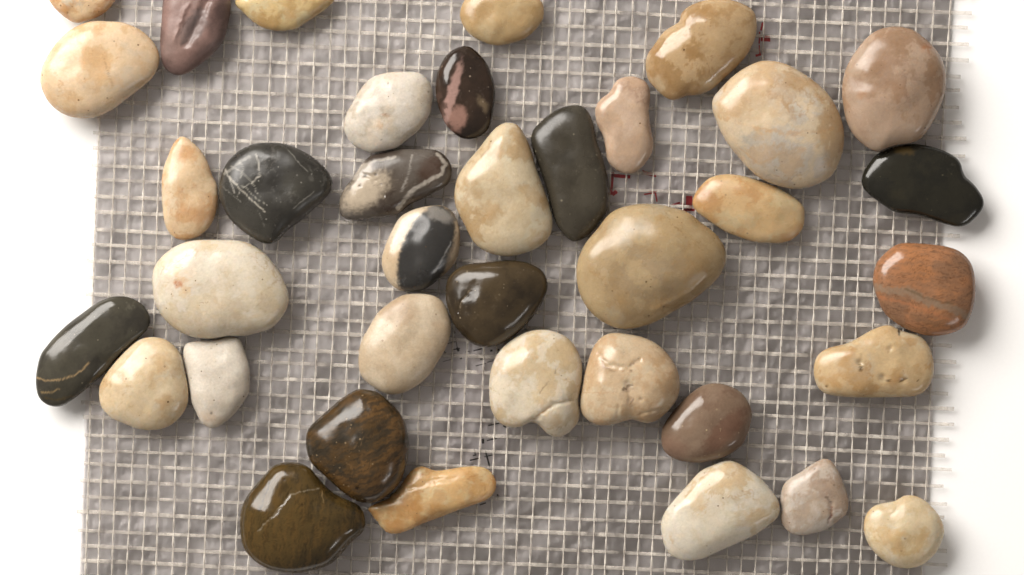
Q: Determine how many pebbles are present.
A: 37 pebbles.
